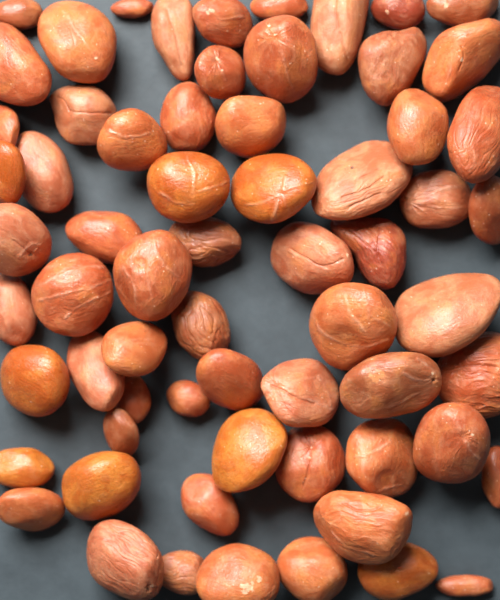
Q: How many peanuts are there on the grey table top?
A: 65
